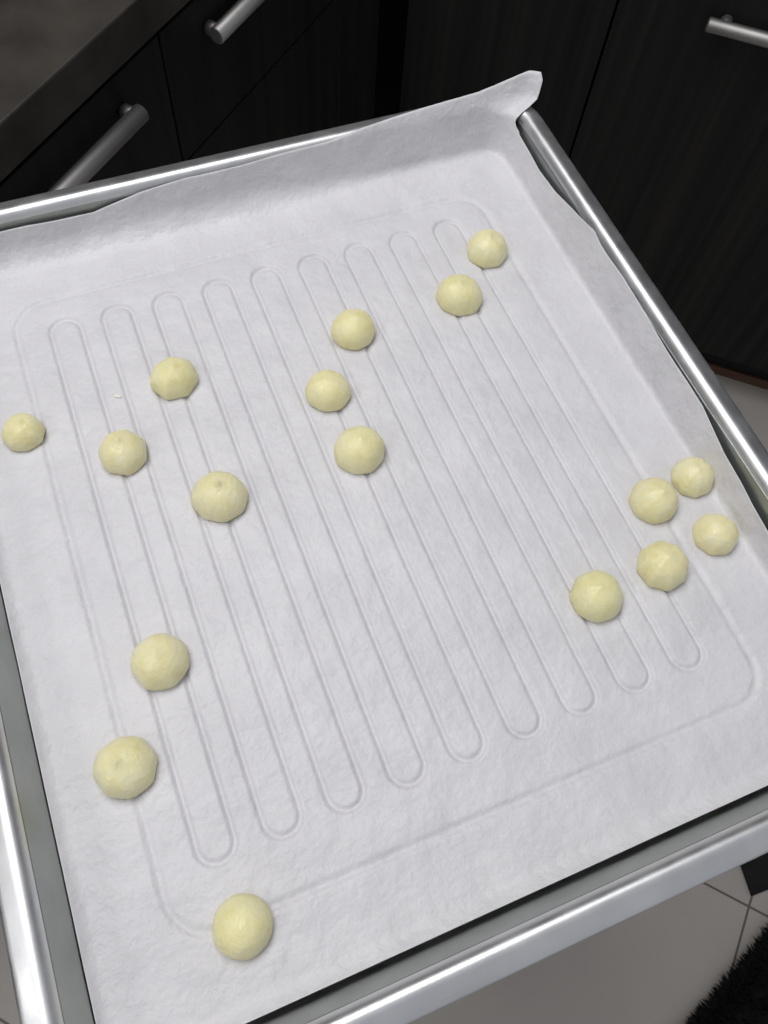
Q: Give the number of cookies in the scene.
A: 17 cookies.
